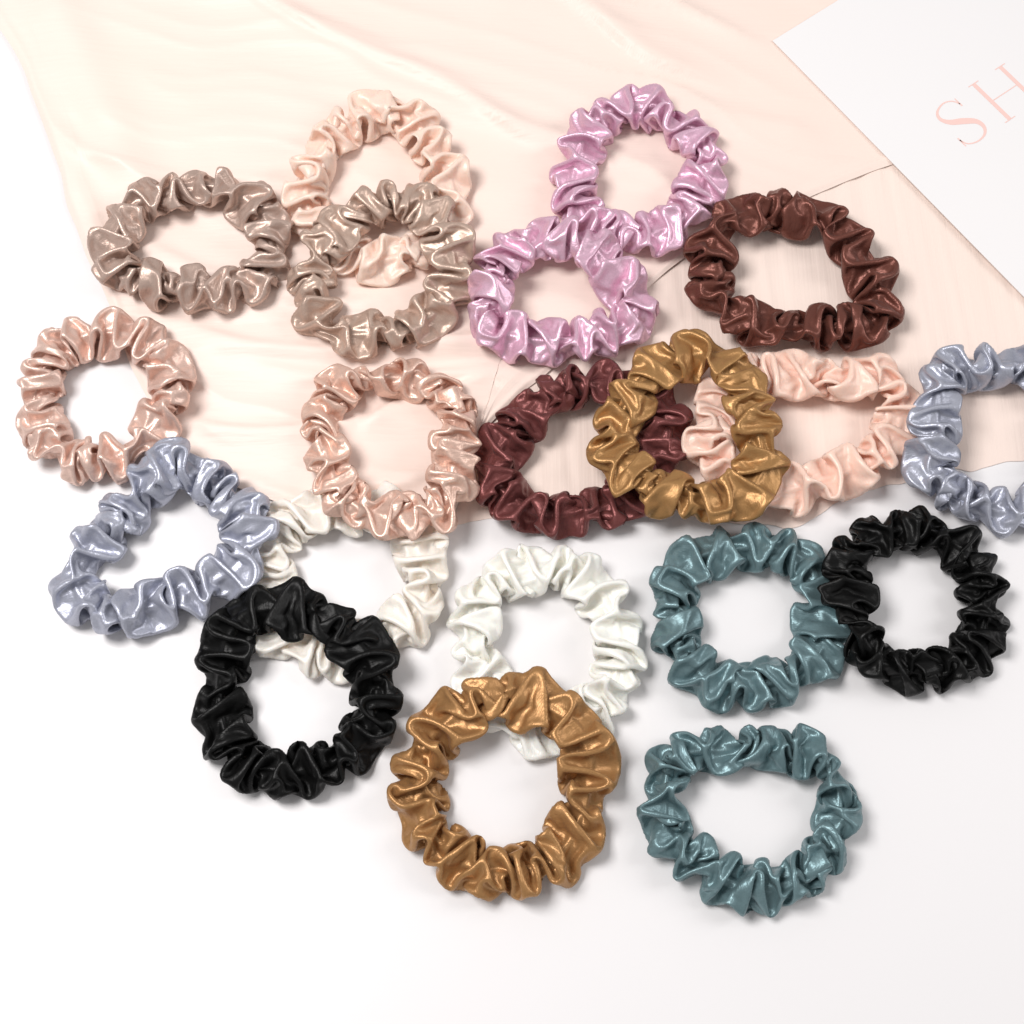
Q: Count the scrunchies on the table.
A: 20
